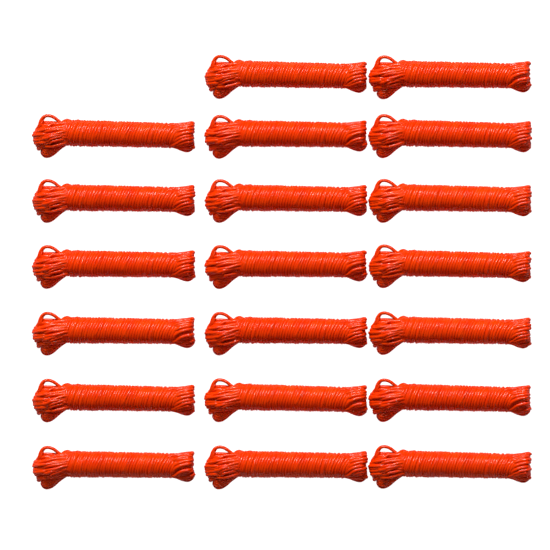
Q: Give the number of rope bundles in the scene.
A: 20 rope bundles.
